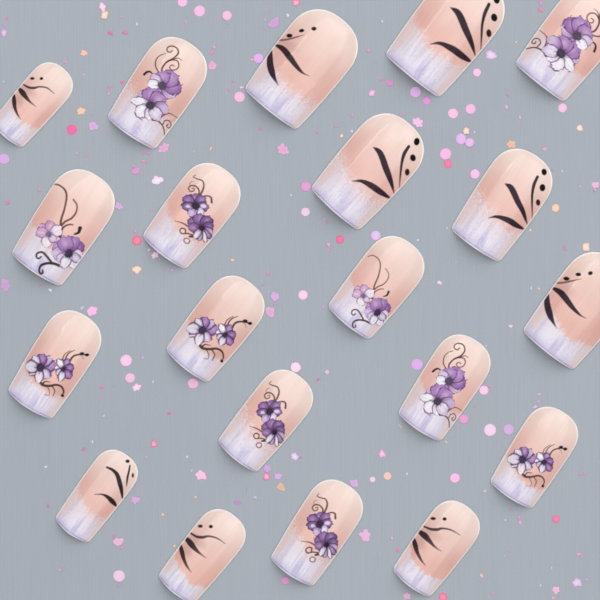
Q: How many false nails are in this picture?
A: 20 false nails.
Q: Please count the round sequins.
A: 41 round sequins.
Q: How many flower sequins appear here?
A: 46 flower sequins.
